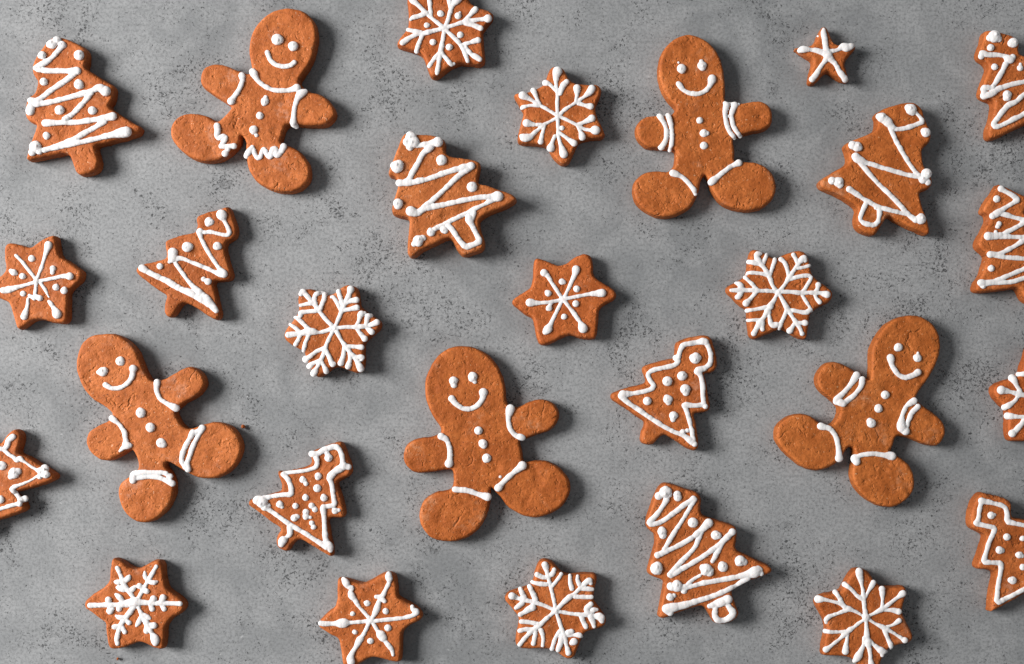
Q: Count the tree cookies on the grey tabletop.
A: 11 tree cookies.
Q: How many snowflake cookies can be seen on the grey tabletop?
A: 11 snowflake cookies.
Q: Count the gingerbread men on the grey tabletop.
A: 5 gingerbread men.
